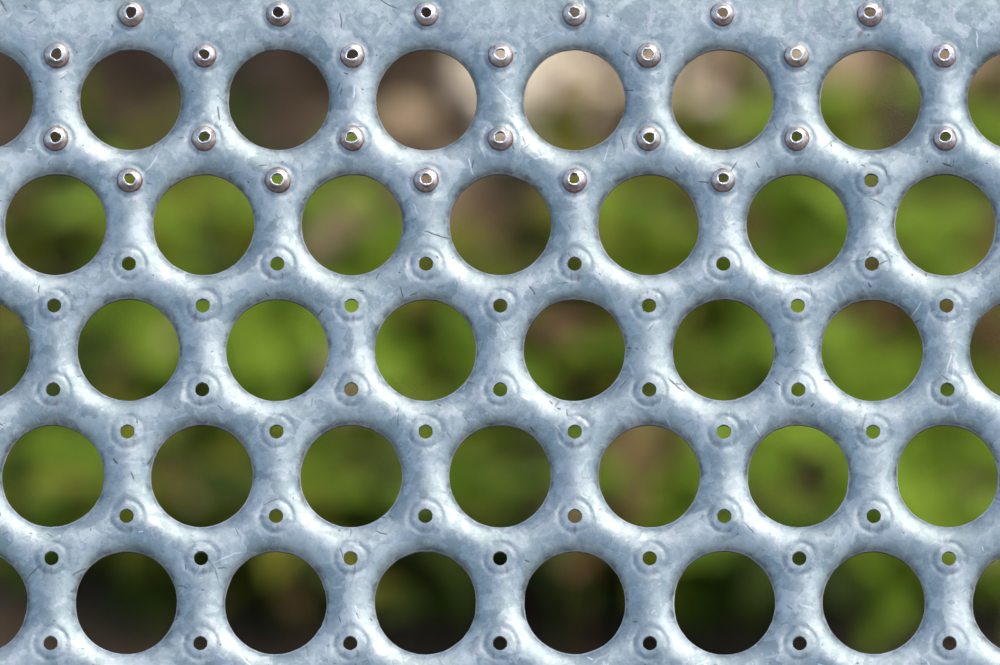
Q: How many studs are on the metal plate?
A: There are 25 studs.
